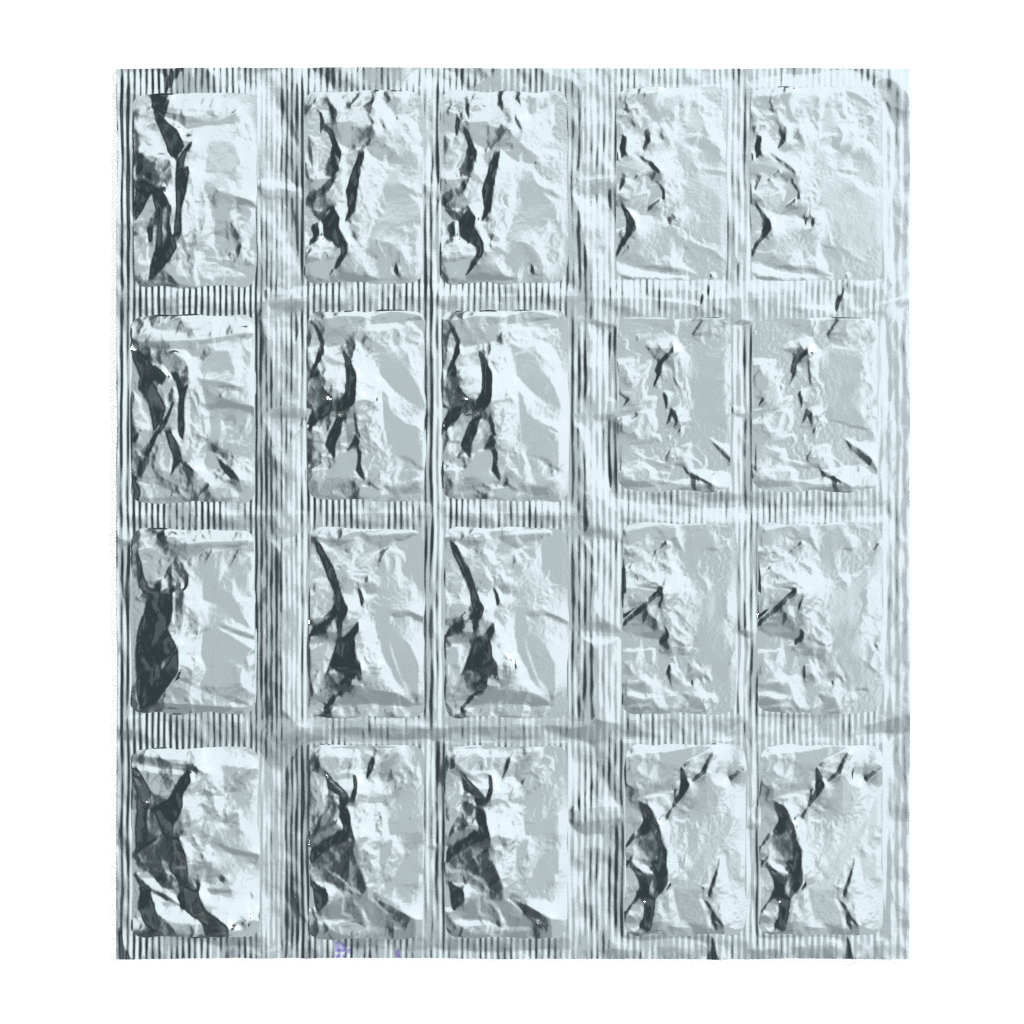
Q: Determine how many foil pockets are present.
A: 20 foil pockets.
